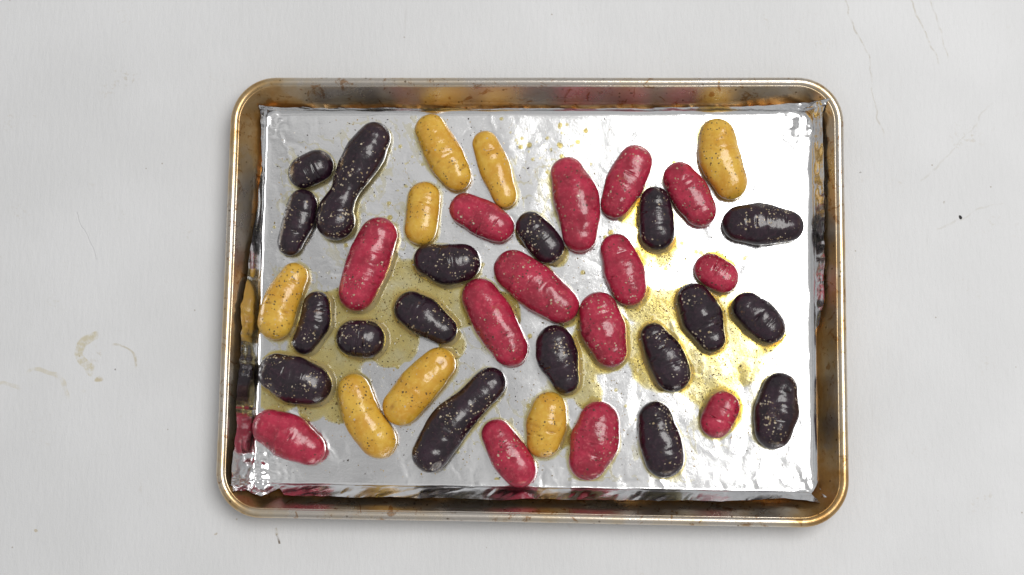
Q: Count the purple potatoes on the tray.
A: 18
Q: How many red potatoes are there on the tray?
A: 14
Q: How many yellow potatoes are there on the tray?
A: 8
